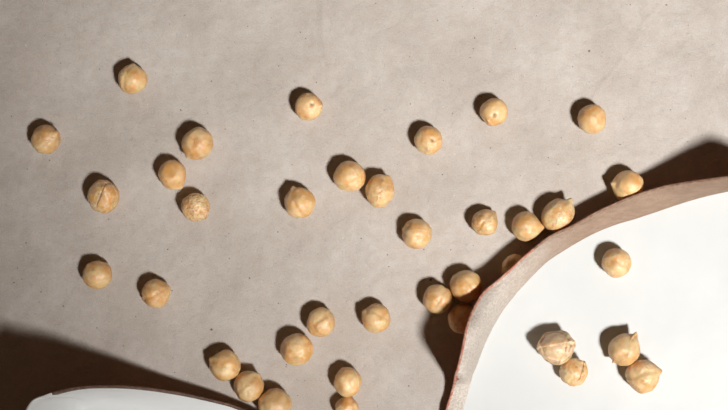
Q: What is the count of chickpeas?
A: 37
